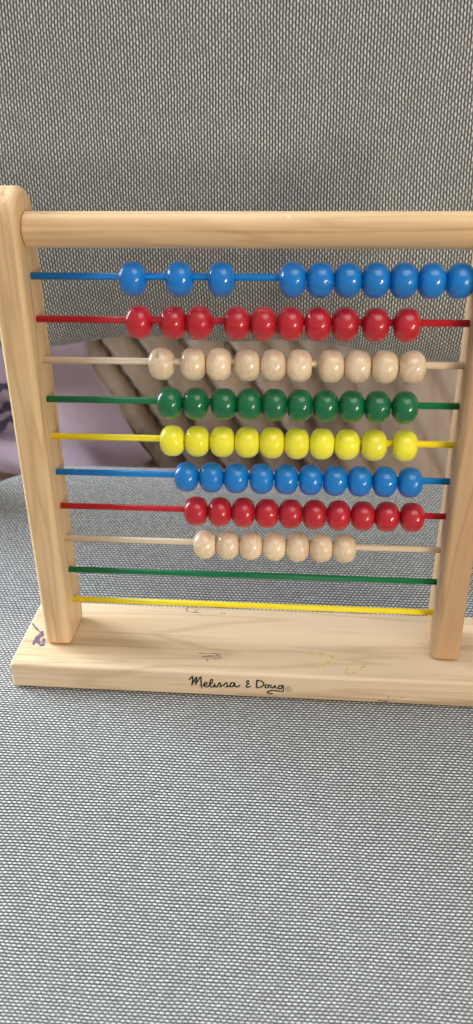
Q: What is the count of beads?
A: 77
